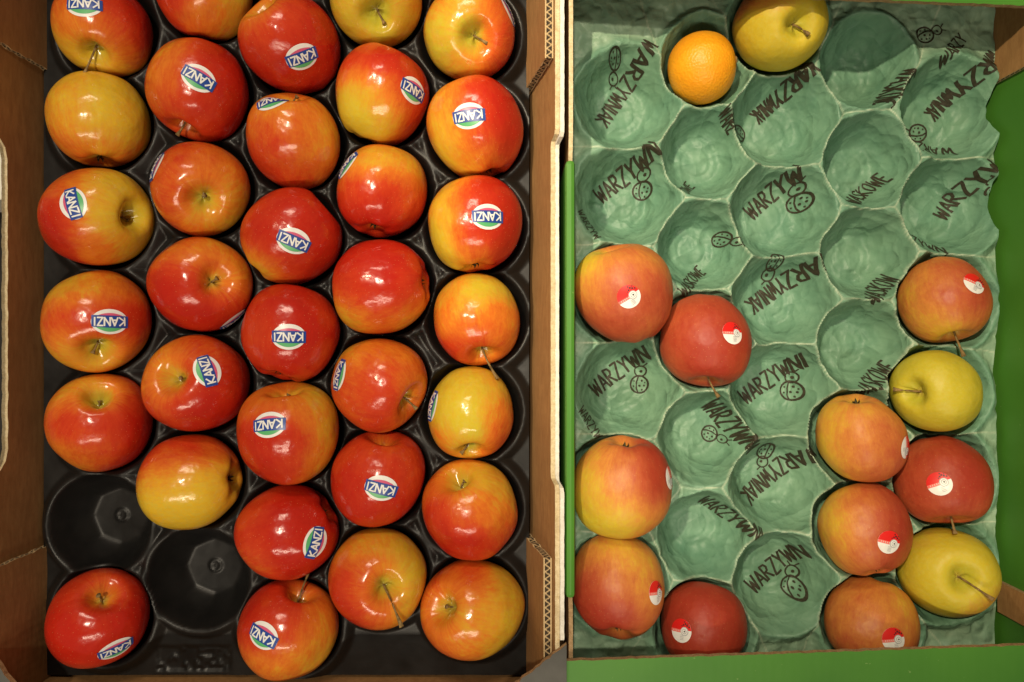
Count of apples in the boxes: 46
